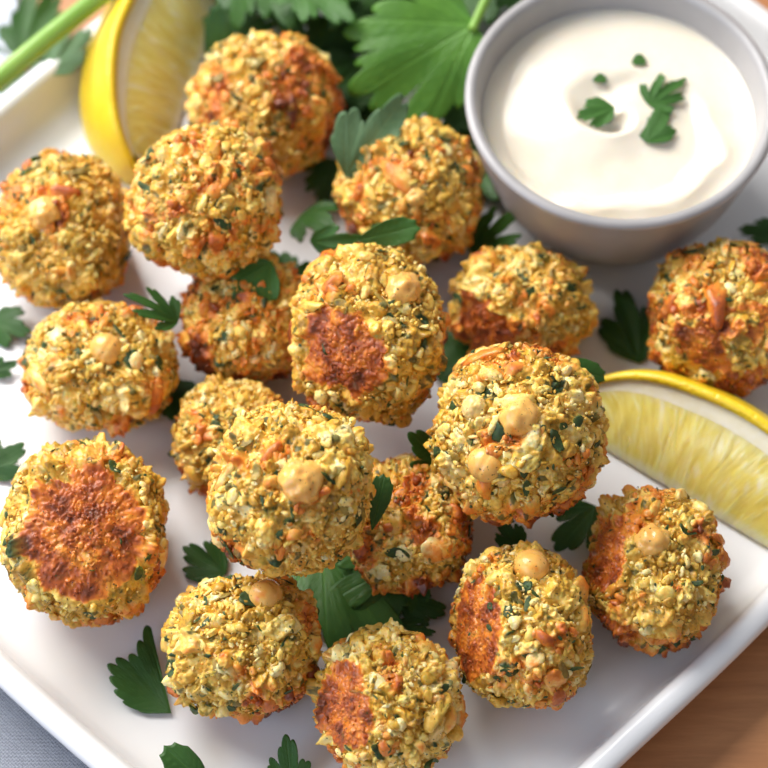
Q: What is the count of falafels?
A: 18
